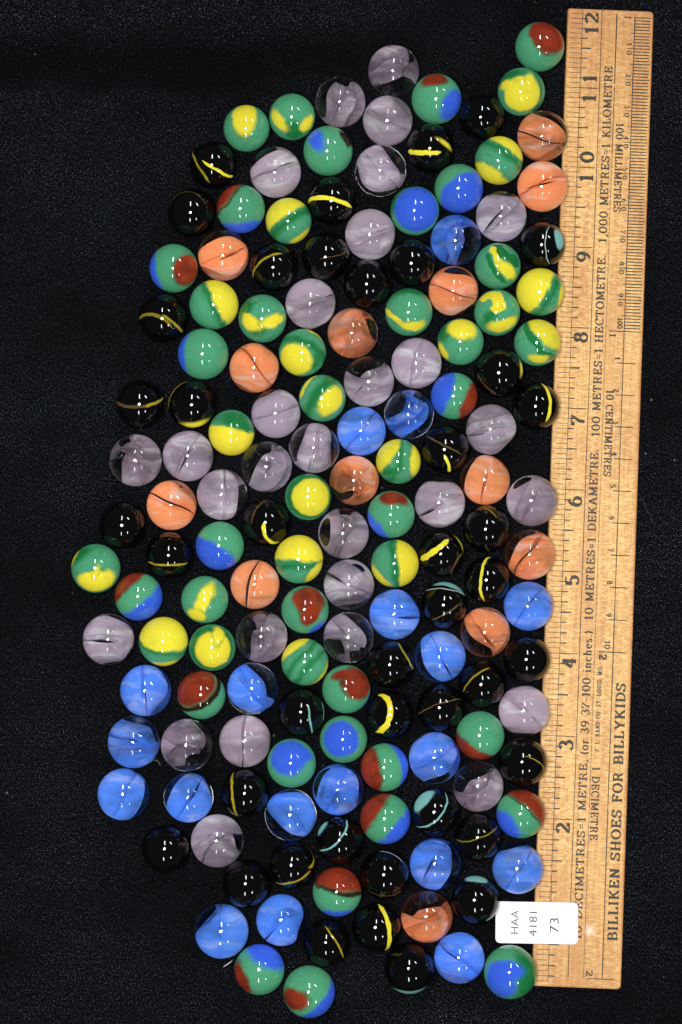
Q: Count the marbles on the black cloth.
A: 153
